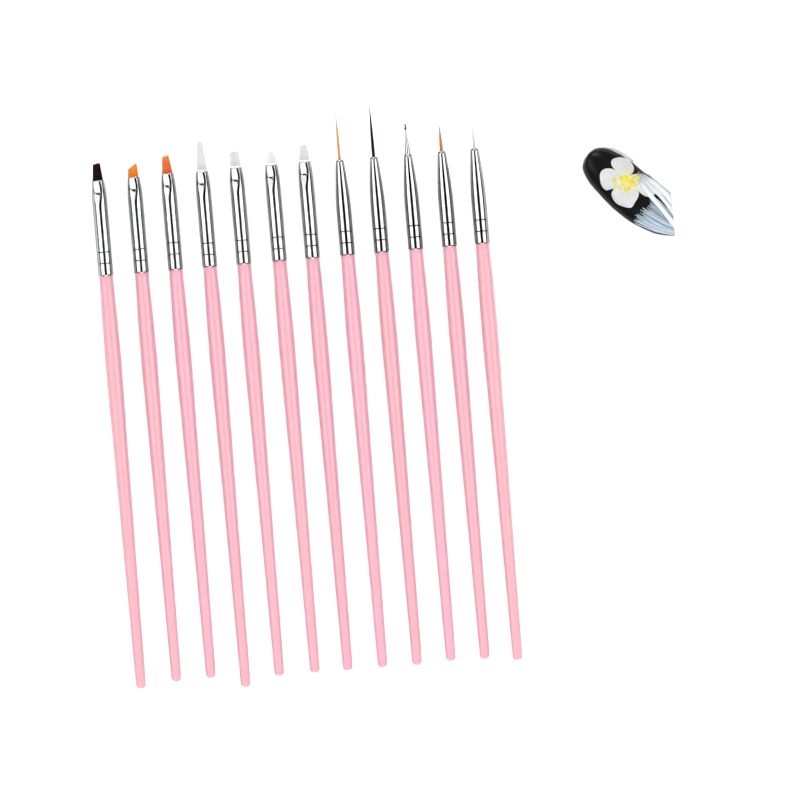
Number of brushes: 12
